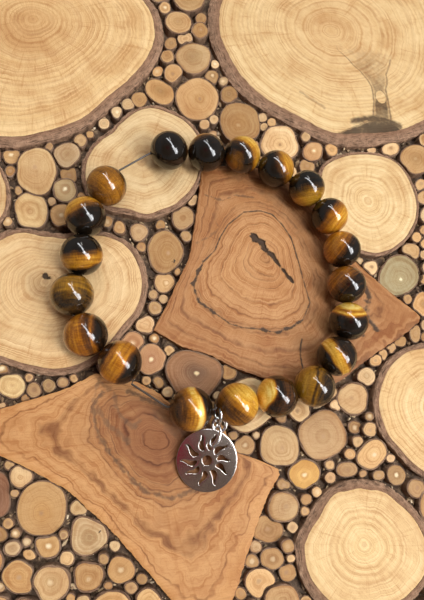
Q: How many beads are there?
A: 20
